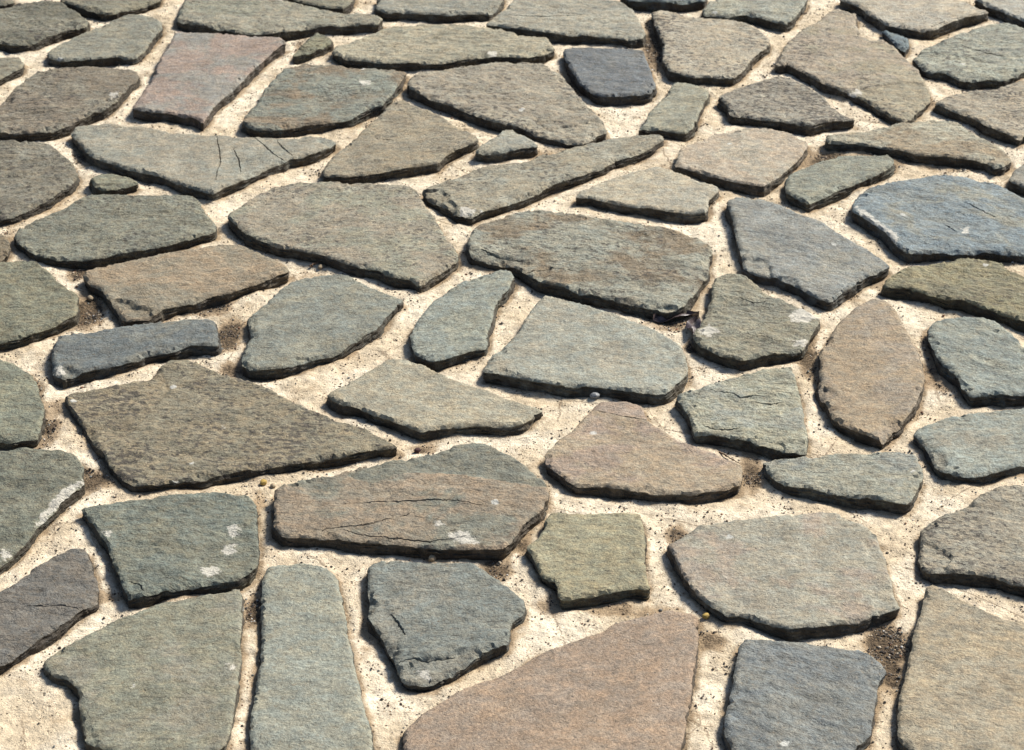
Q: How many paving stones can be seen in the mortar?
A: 74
